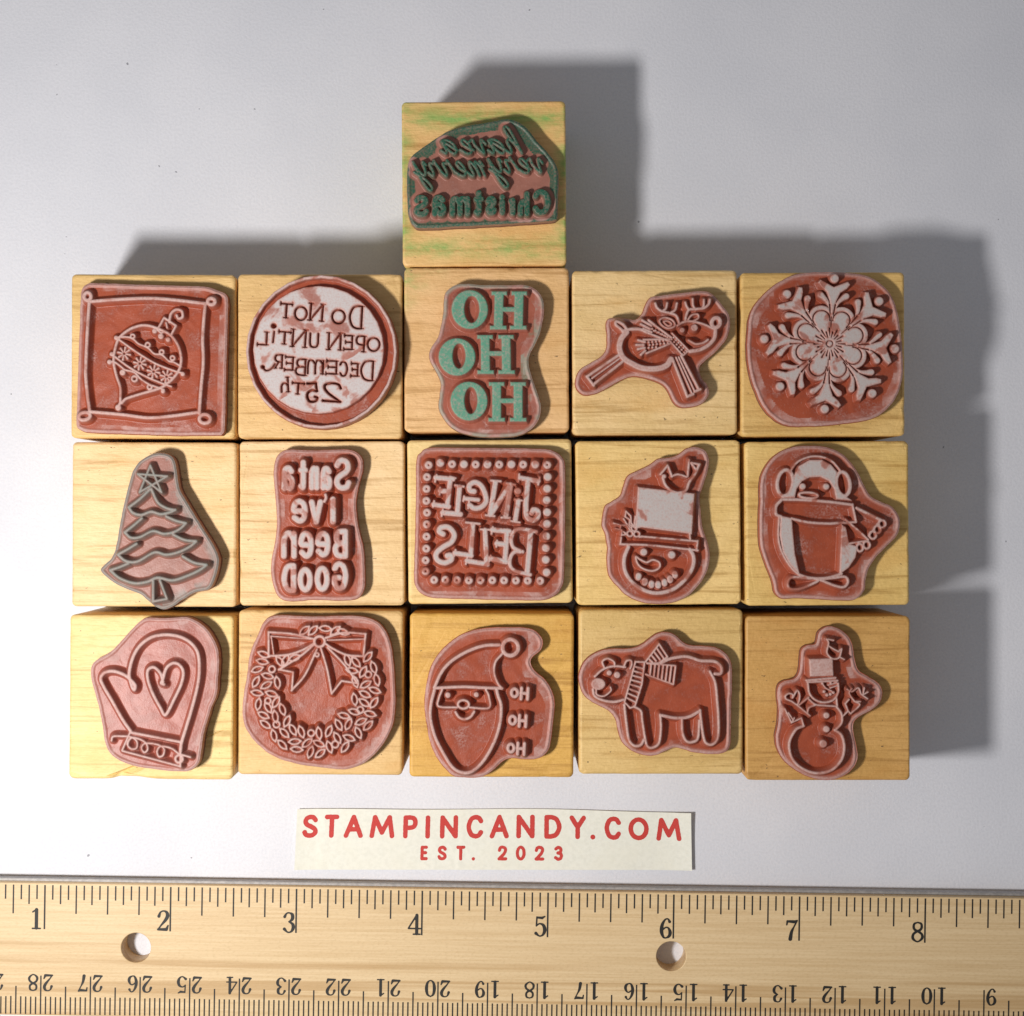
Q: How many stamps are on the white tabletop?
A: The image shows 16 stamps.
